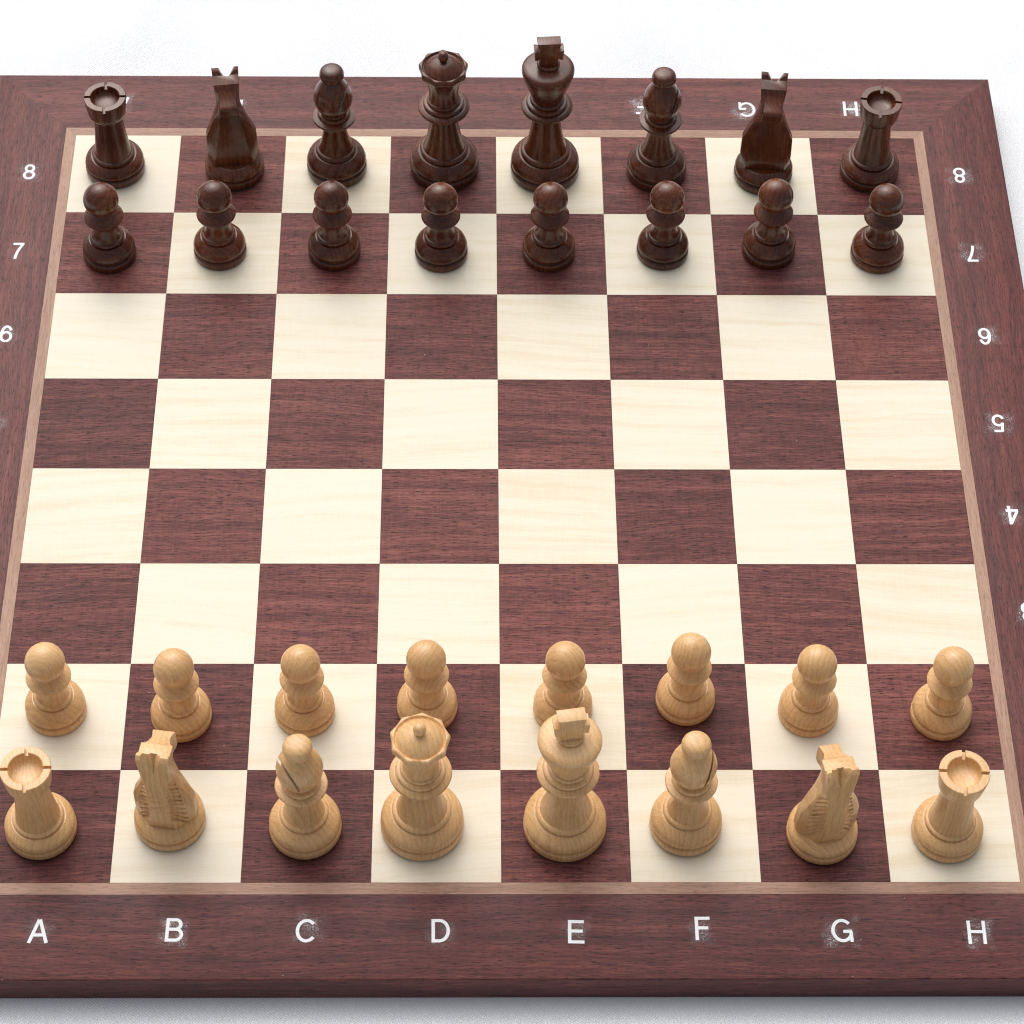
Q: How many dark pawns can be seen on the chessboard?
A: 8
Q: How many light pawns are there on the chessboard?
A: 8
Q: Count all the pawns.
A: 16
